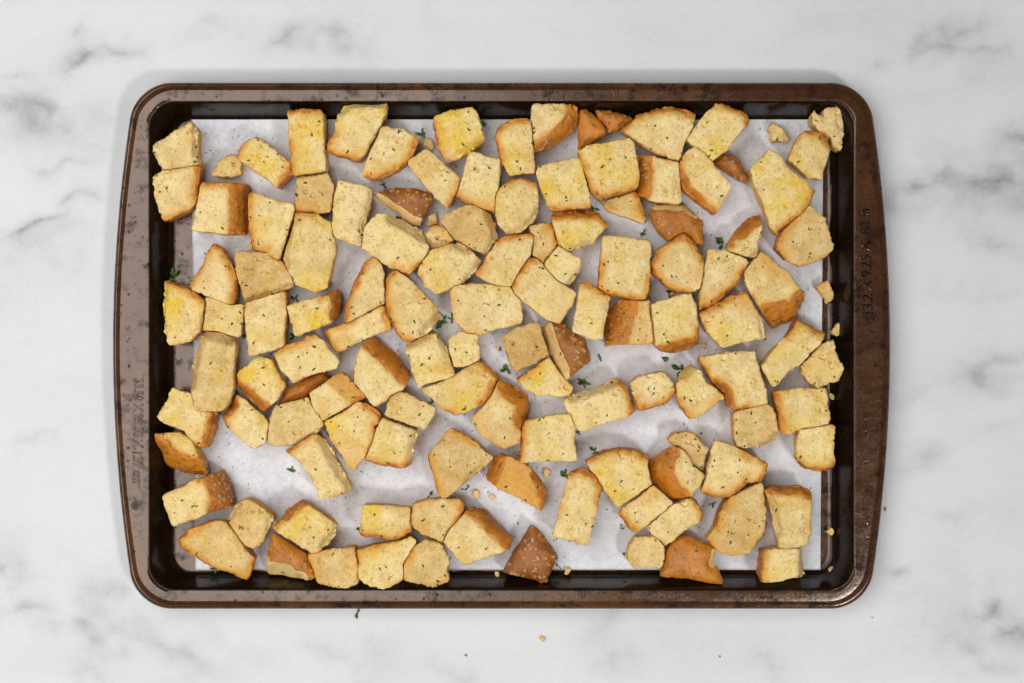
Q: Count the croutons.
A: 119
